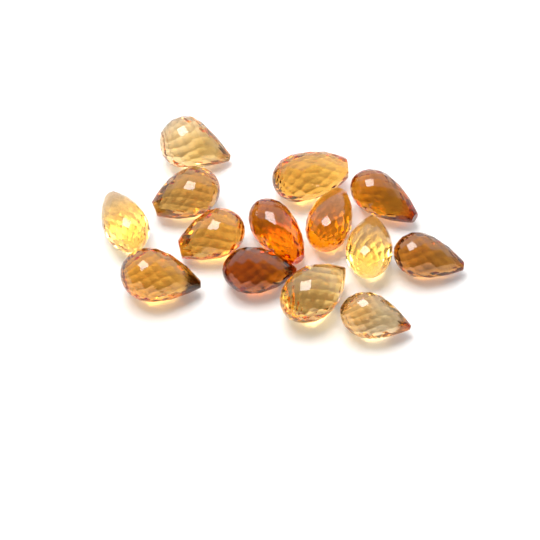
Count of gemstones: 14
